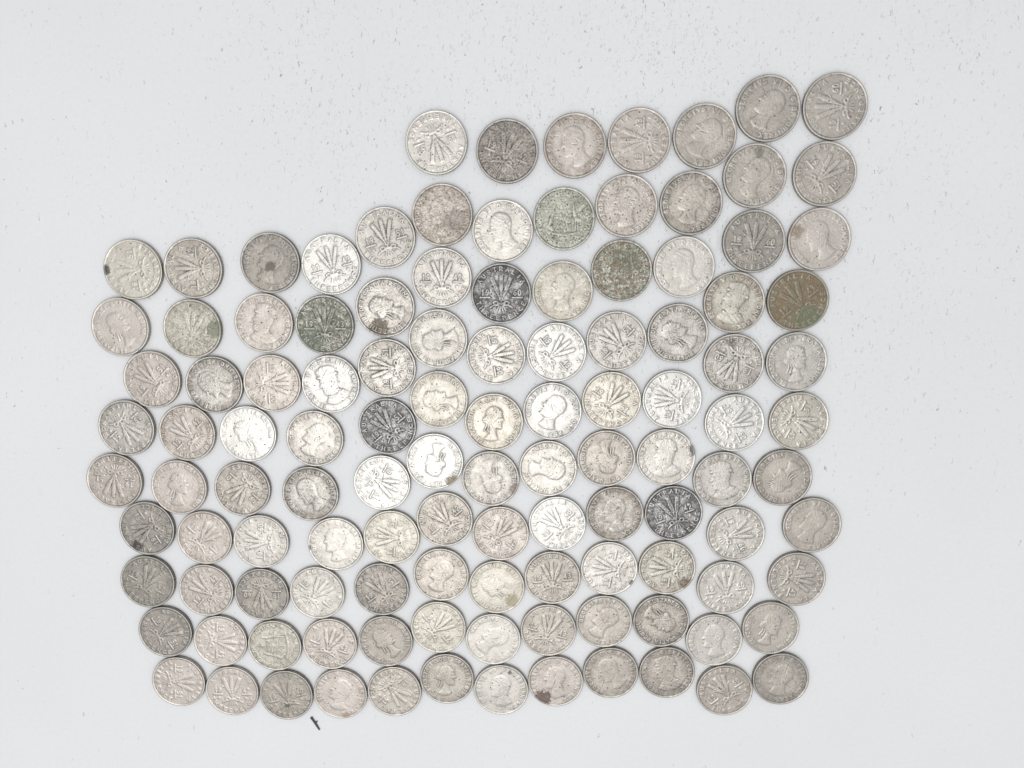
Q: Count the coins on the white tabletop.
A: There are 117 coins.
